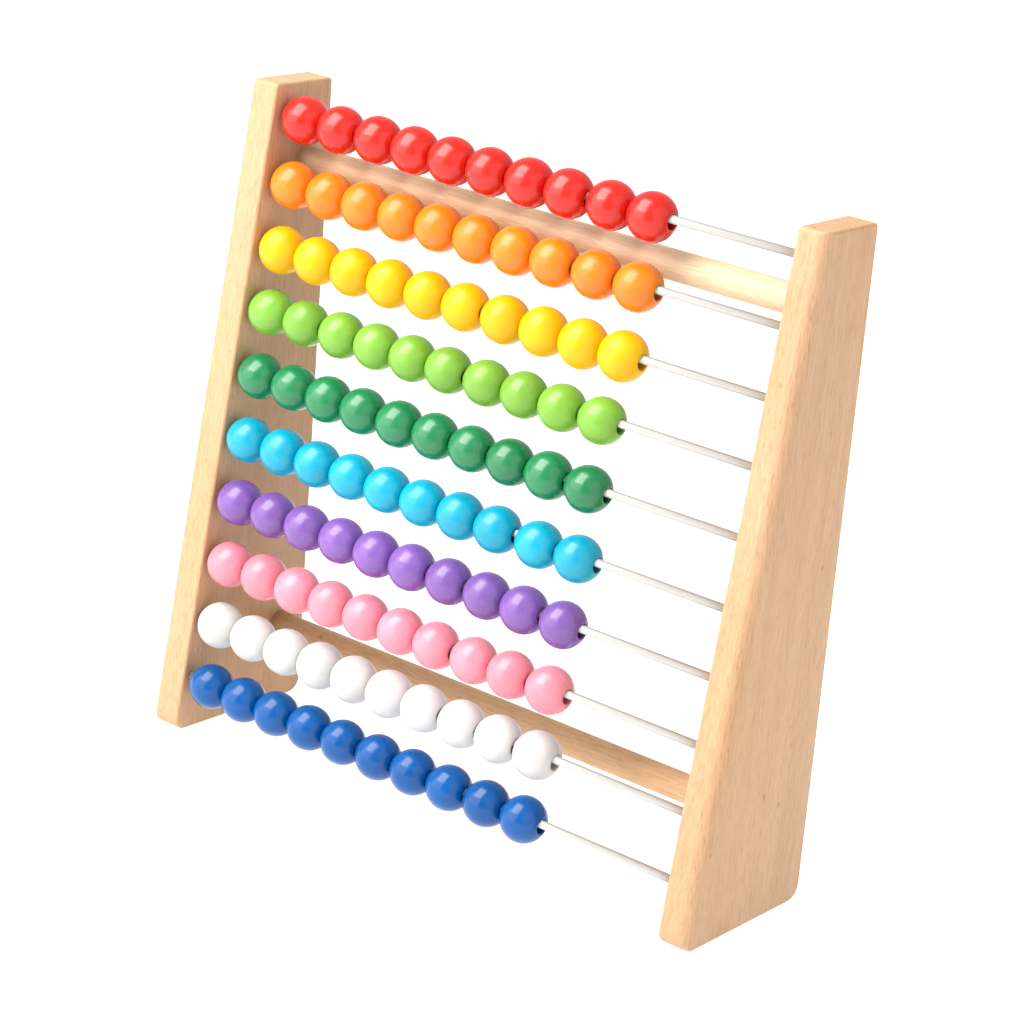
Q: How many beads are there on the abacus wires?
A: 100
